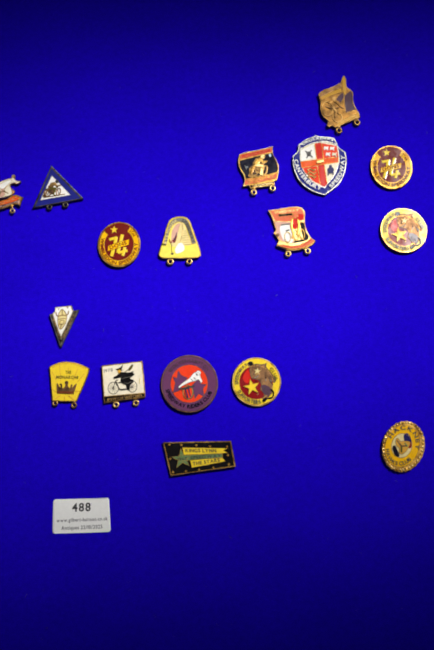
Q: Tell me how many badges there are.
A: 17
